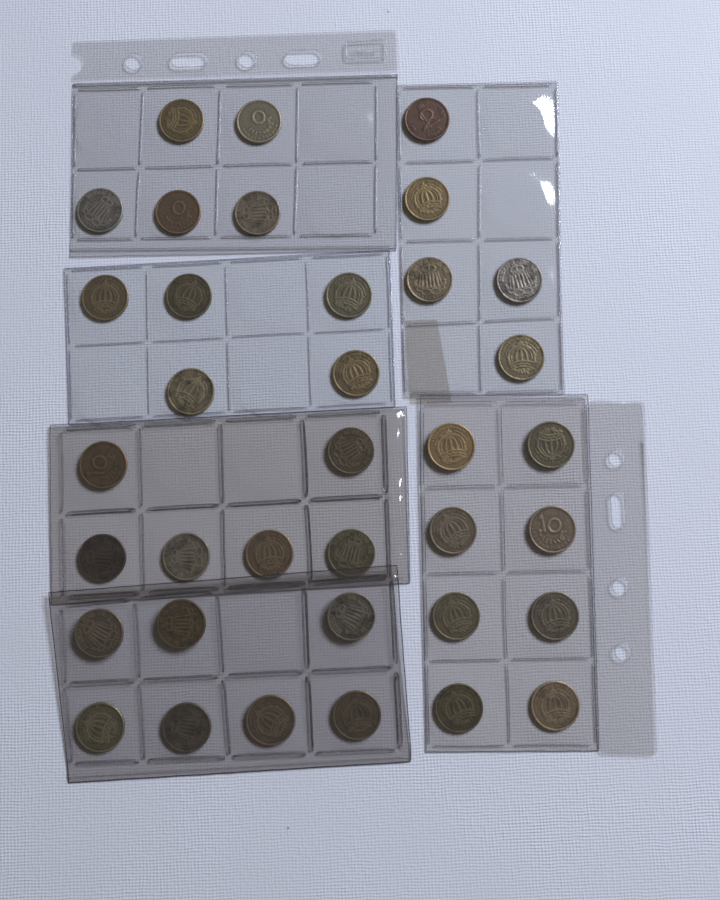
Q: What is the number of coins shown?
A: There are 36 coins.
